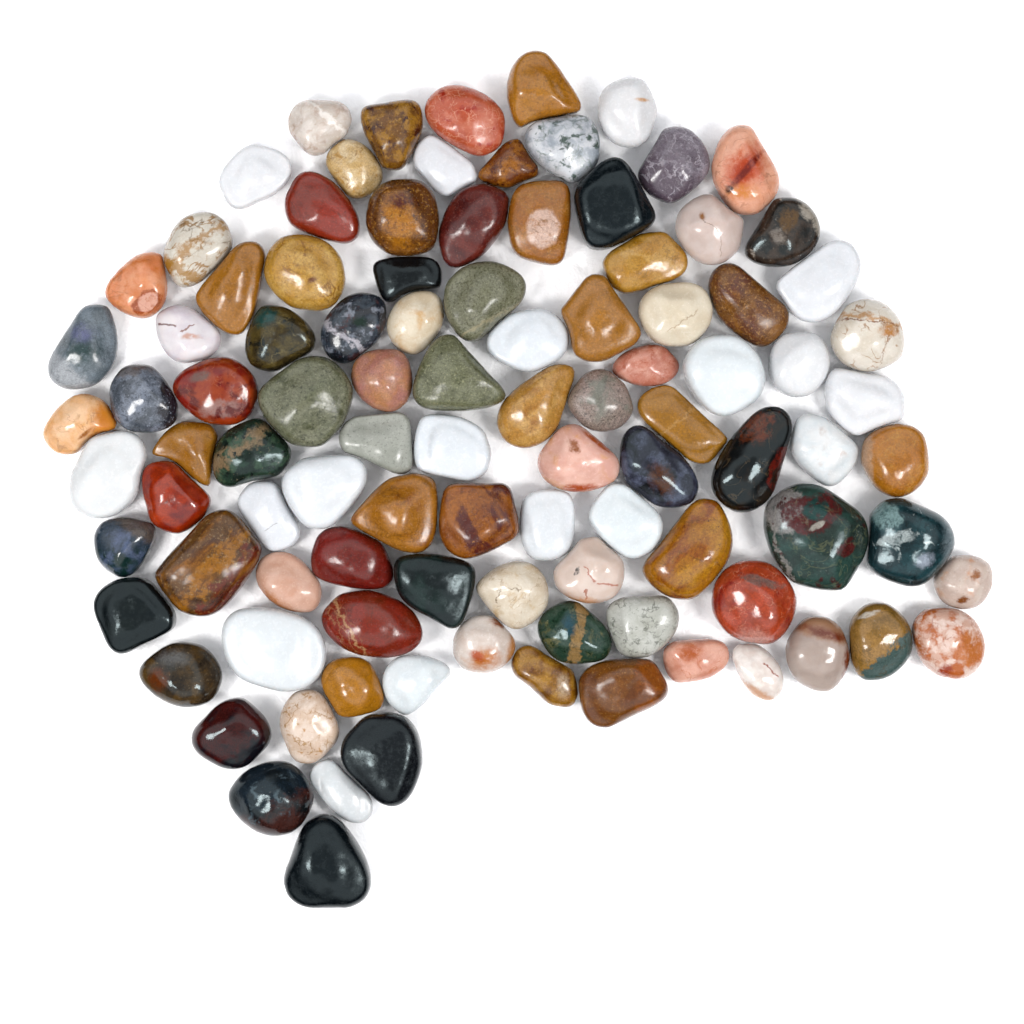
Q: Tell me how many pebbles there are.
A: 101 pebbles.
